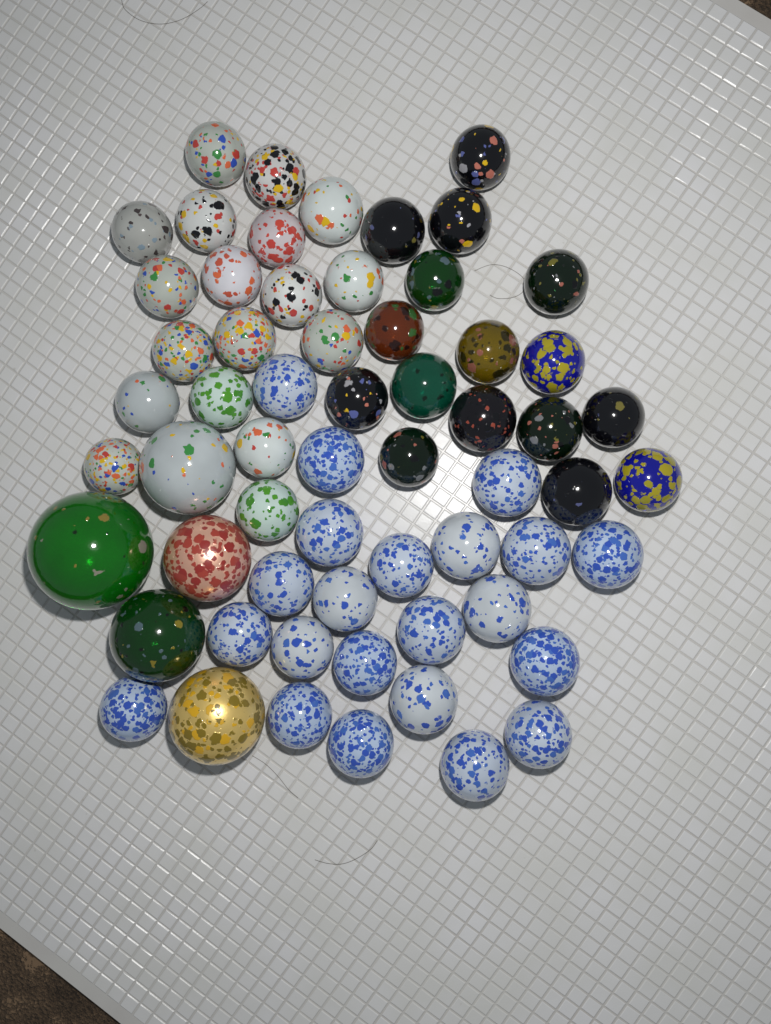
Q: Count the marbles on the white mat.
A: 61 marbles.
